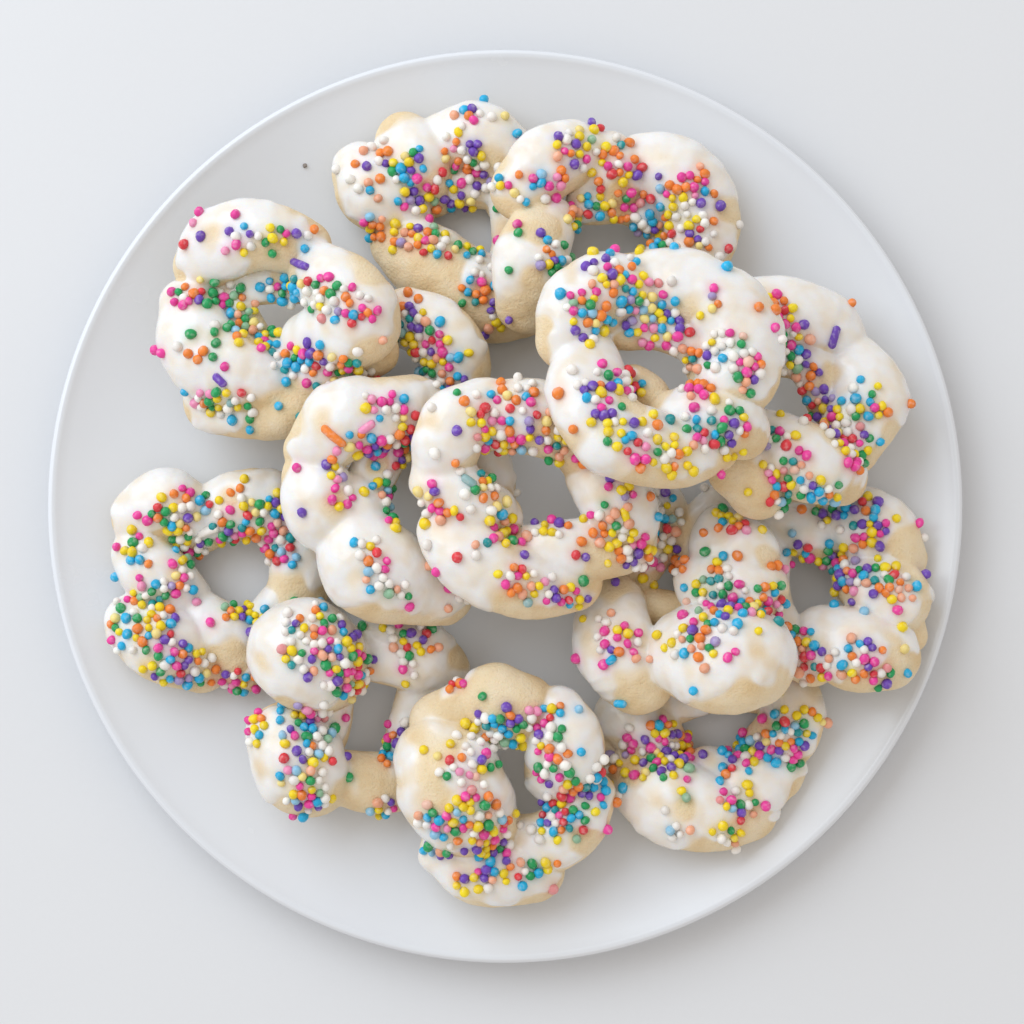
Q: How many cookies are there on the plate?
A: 14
